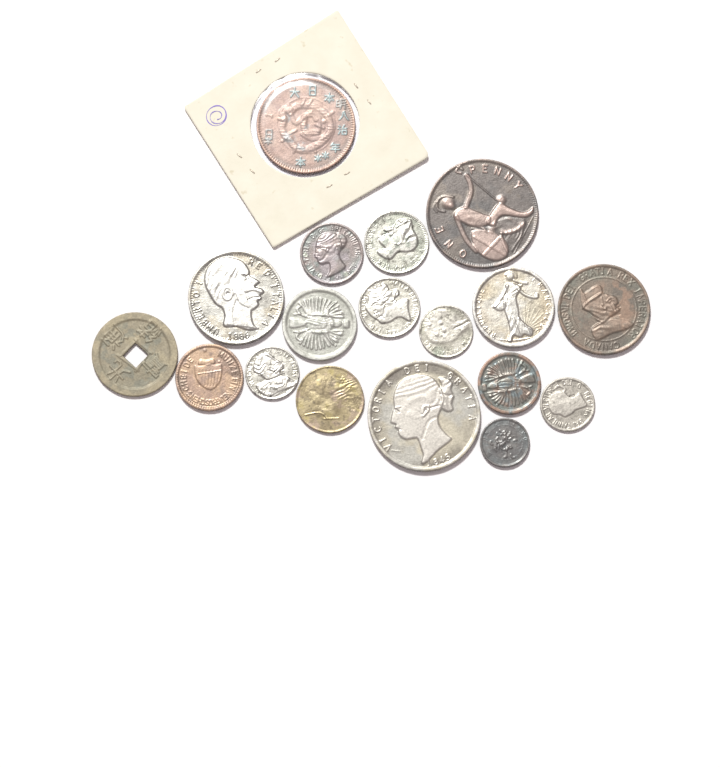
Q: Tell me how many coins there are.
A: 18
